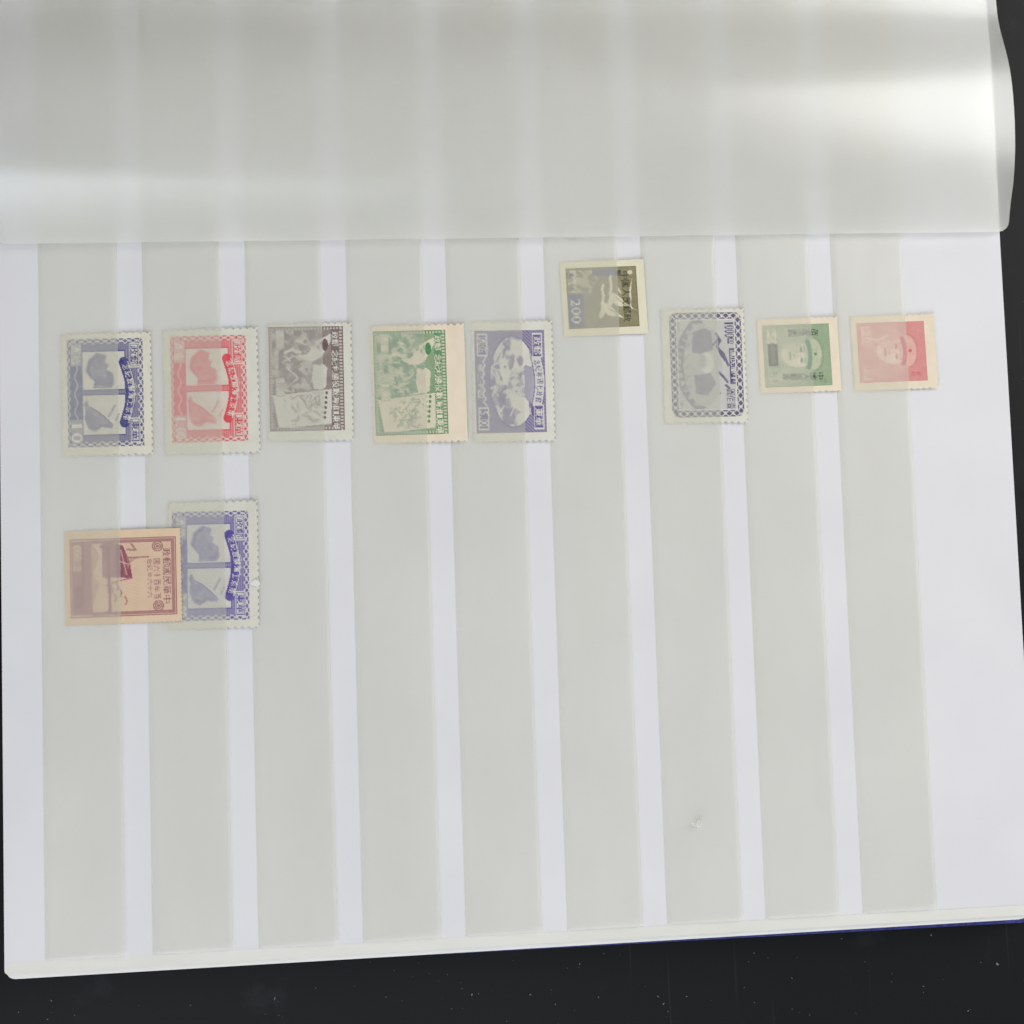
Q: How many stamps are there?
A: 11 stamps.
